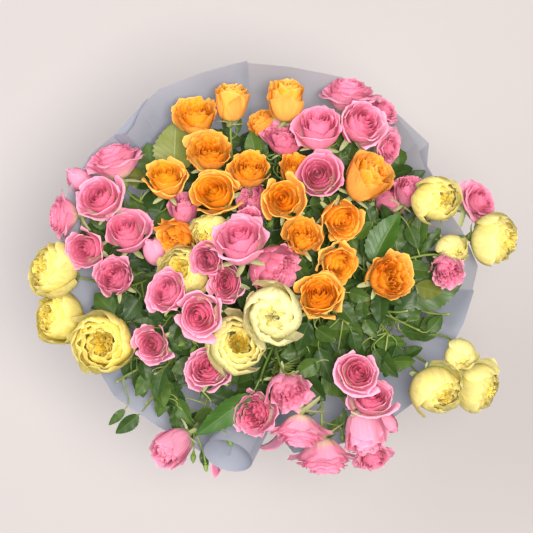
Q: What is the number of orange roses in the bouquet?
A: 17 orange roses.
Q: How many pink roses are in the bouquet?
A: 40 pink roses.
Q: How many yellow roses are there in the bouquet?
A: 13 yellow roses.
